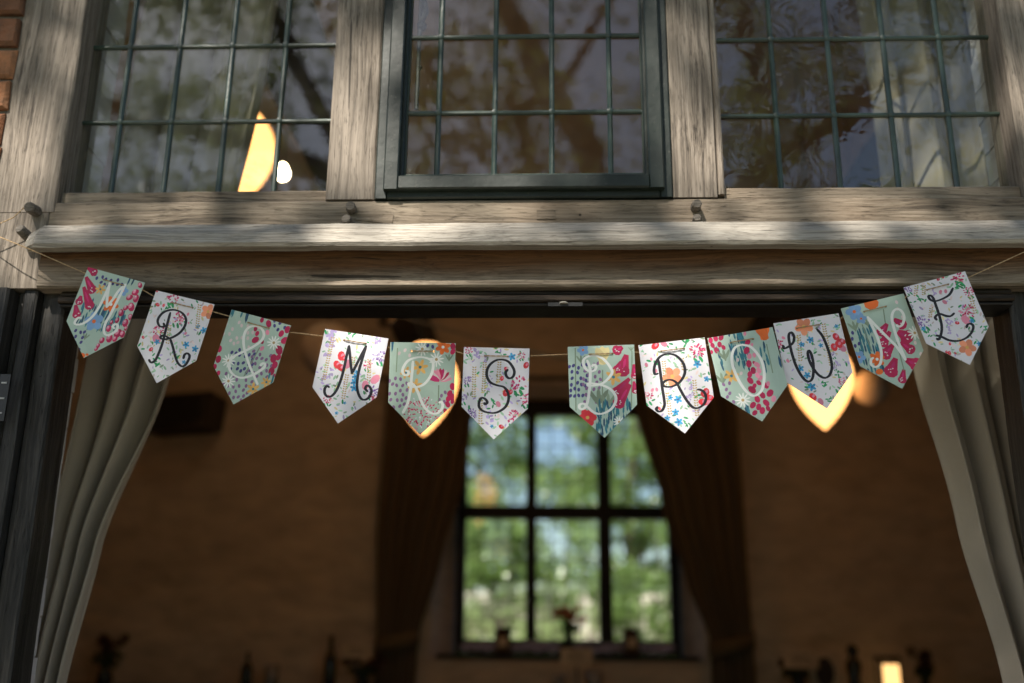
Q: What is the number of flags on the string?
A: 12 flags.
